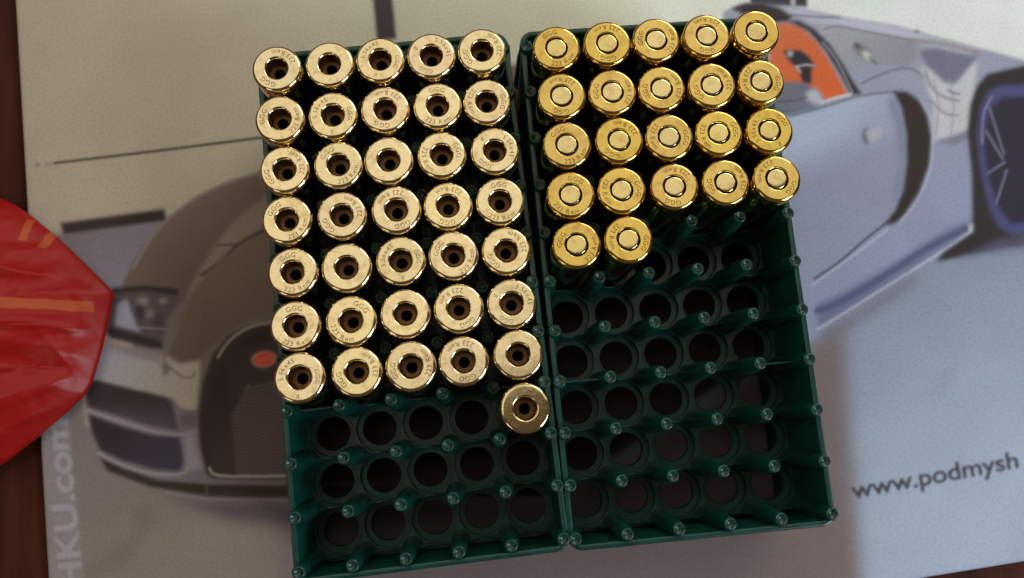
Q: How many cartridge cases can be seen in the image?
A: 58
